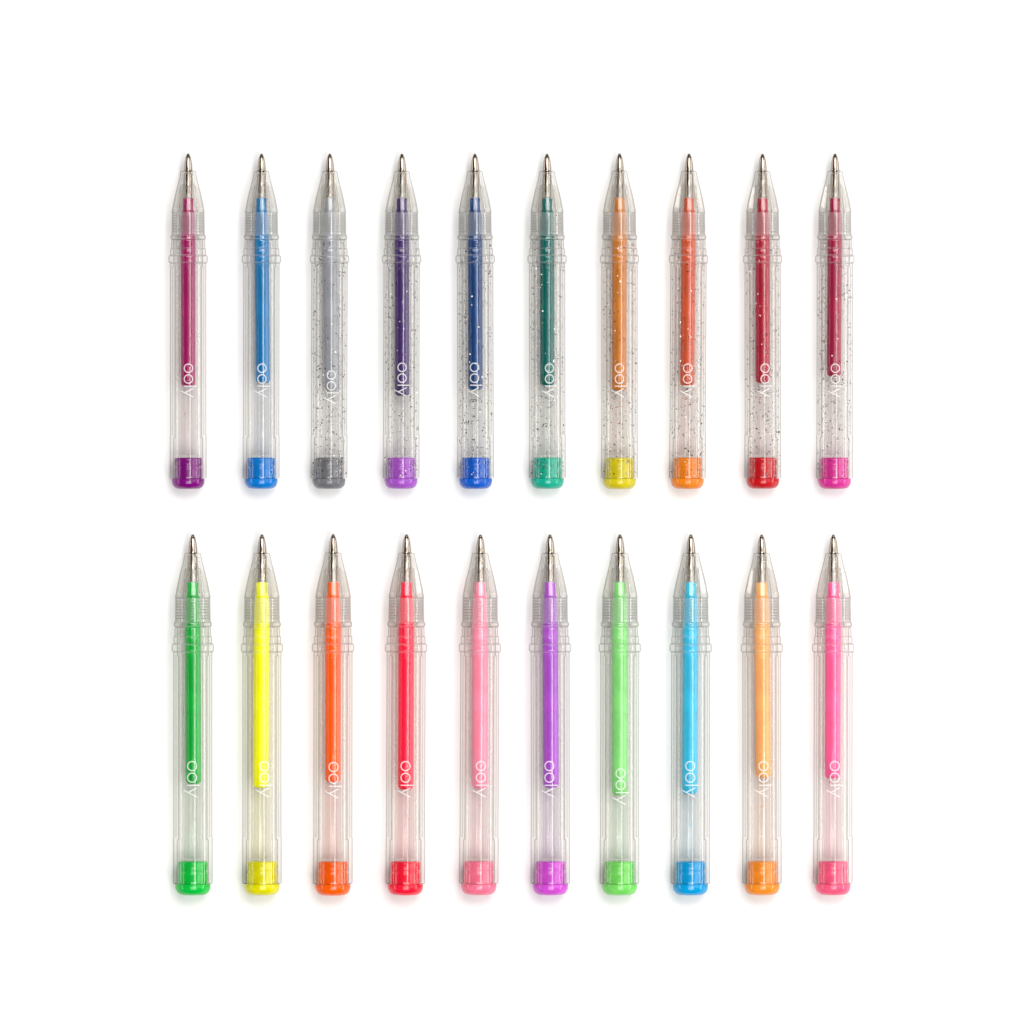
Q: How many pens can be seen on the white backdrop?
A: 20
